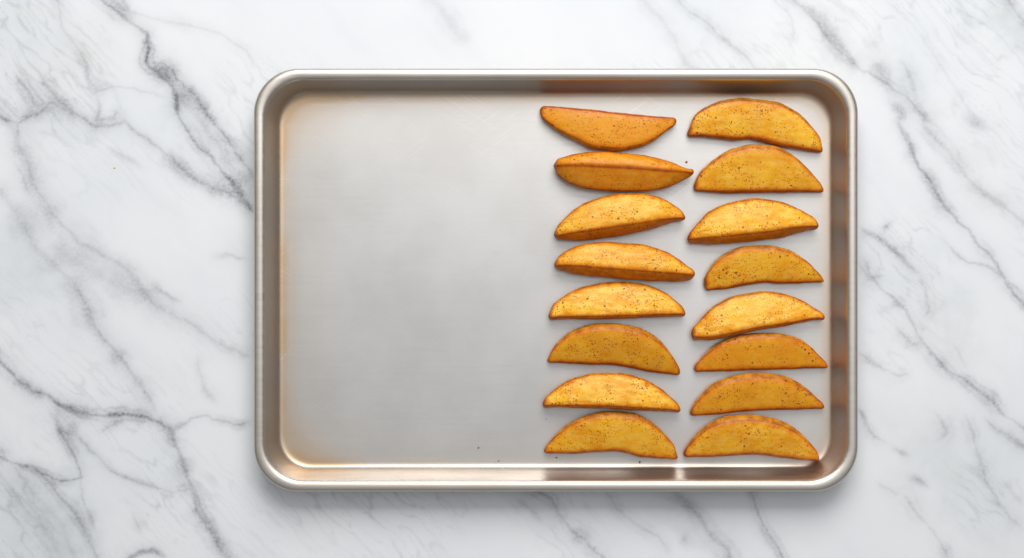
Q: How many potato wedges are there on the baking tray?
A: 16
